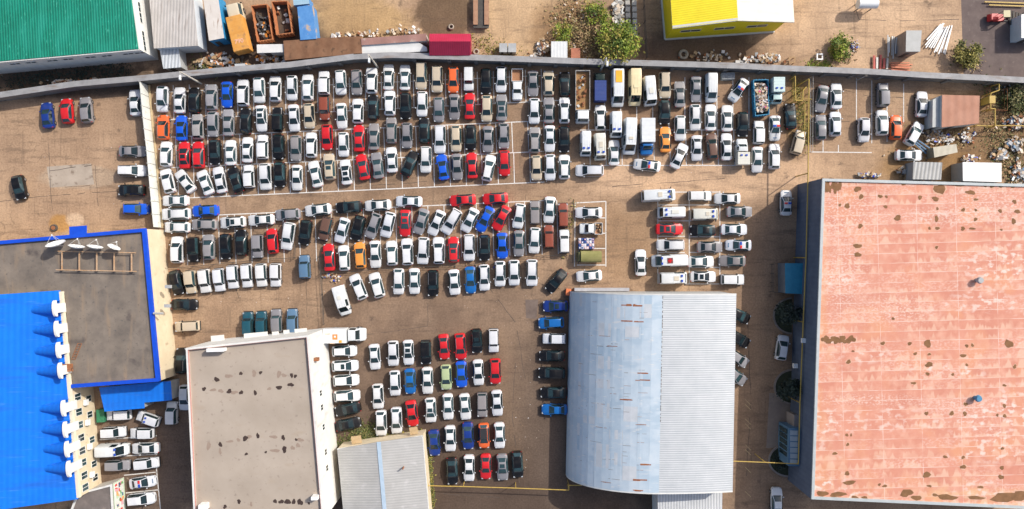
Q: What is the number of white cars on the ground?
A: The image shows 156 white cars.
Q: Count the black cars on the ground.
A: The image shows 44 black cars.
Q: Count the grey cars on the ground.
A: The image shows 43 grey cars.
